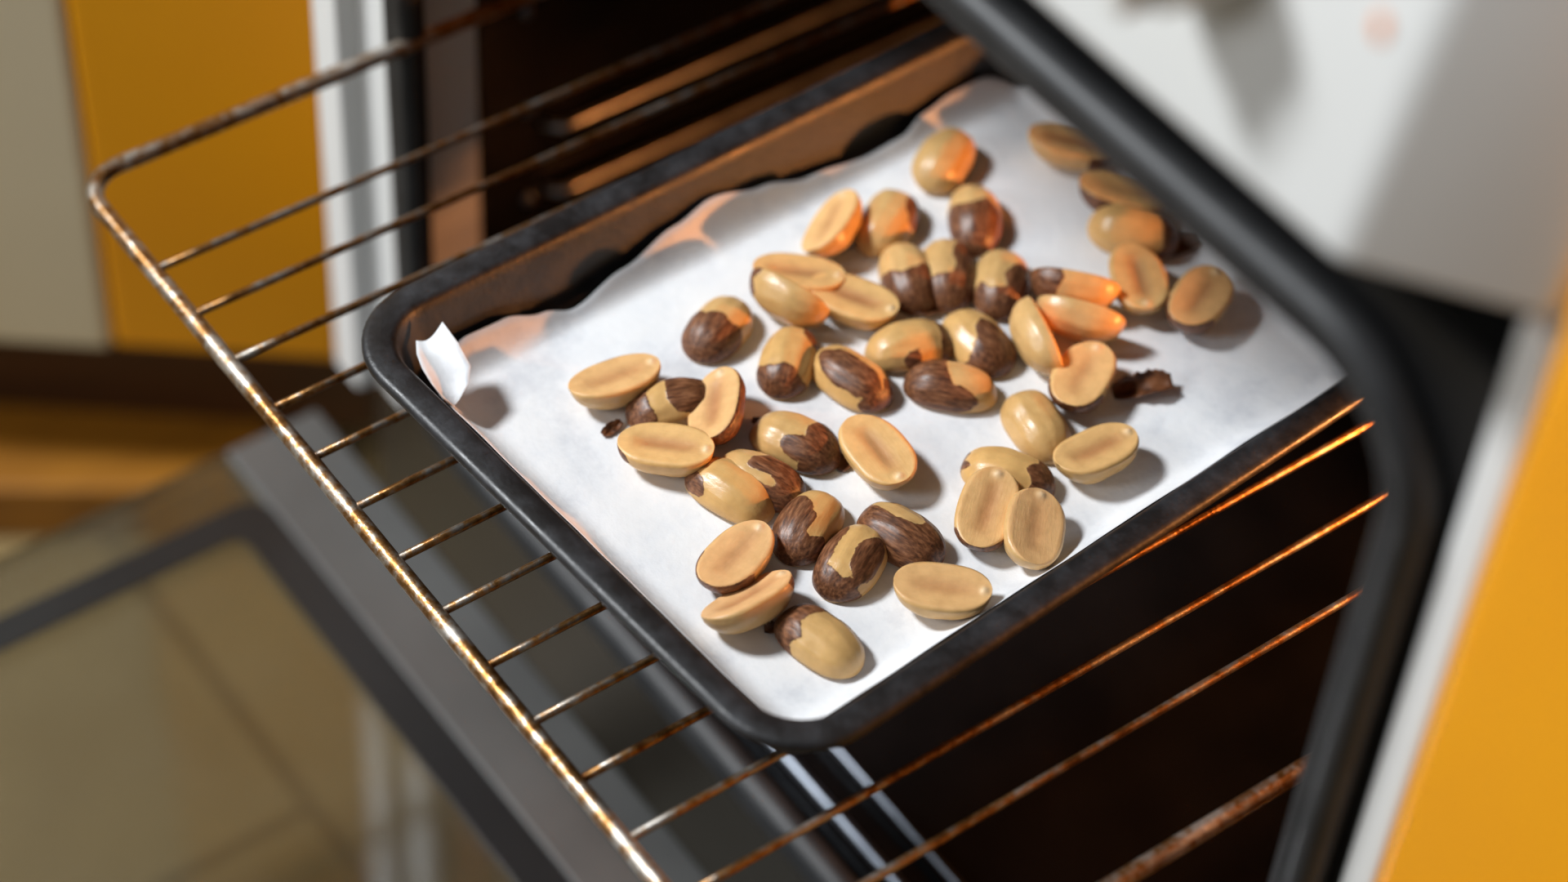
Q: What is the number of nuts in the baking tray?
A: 45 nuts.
